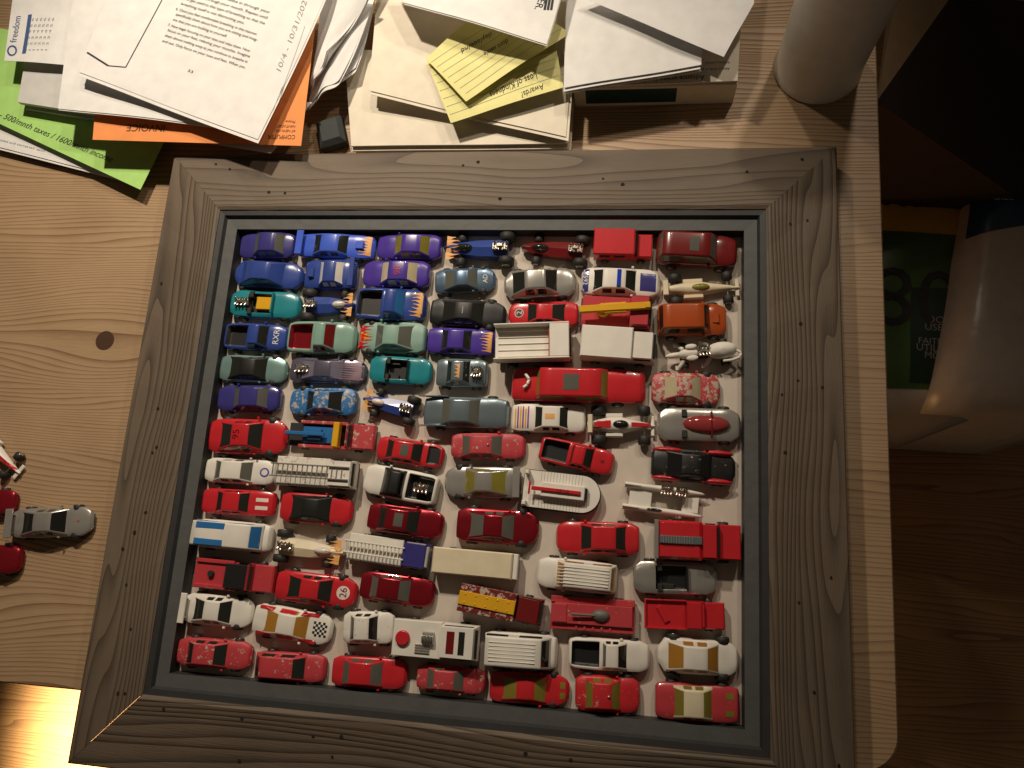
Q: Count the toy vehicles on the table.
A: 89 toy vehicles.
